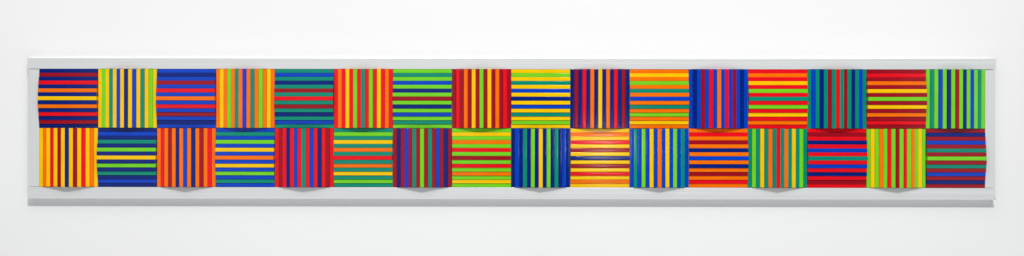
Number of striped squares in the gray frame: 32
